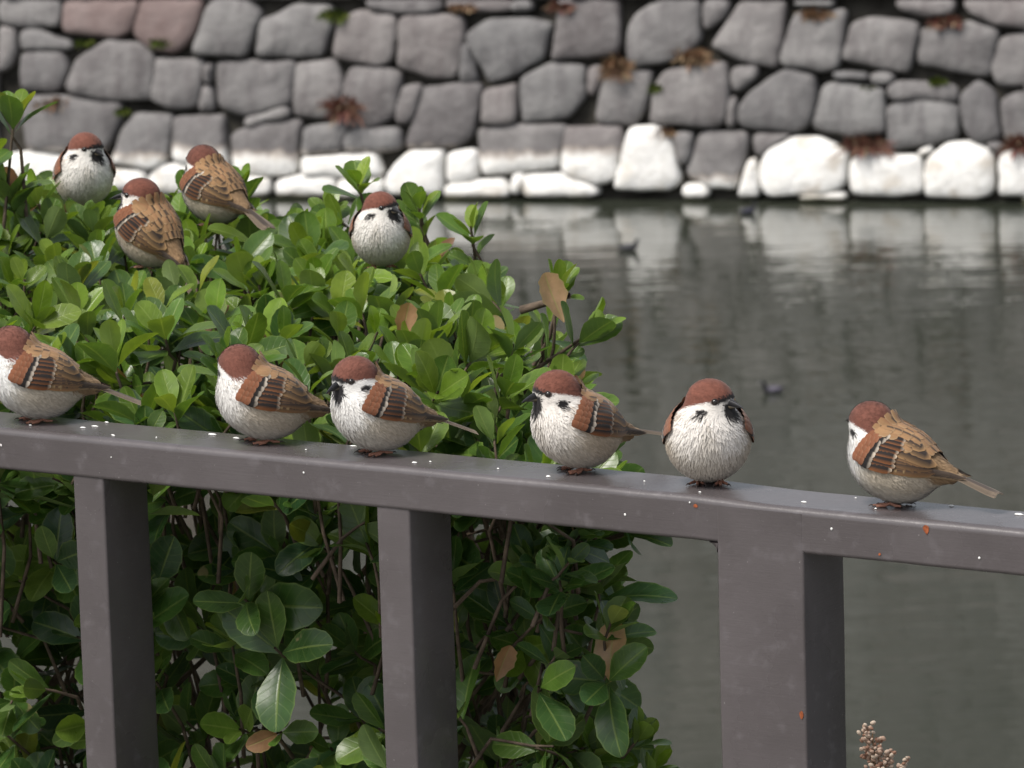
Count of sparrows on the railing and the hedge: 10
